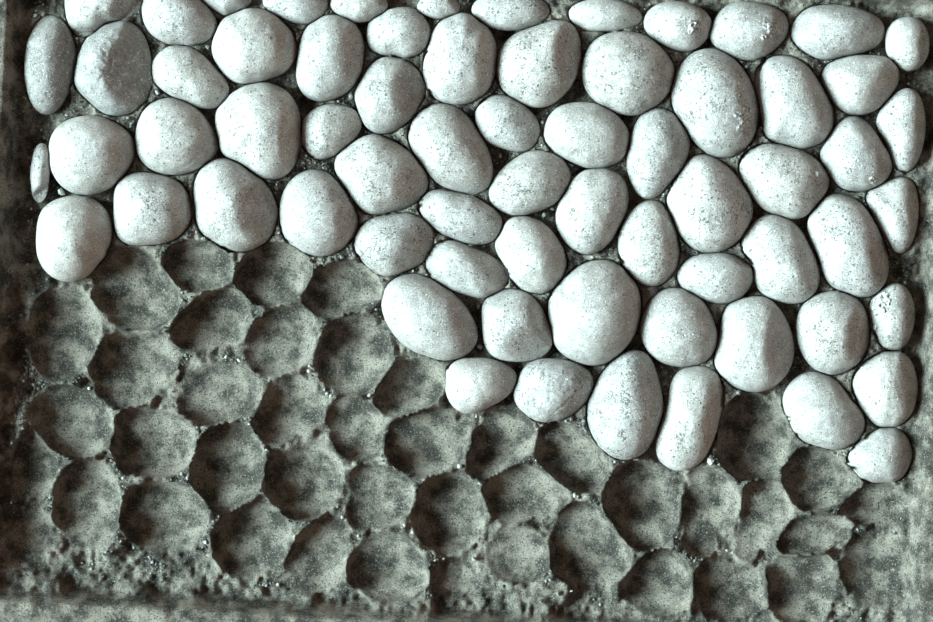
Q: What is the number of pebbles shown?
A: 68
